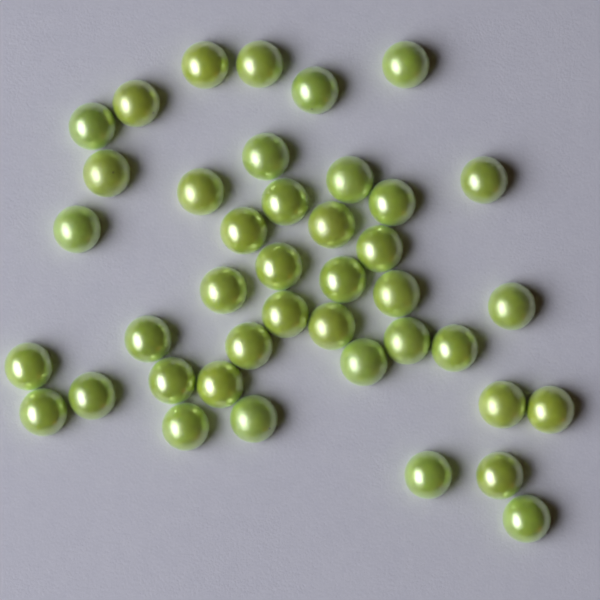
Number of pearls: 41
